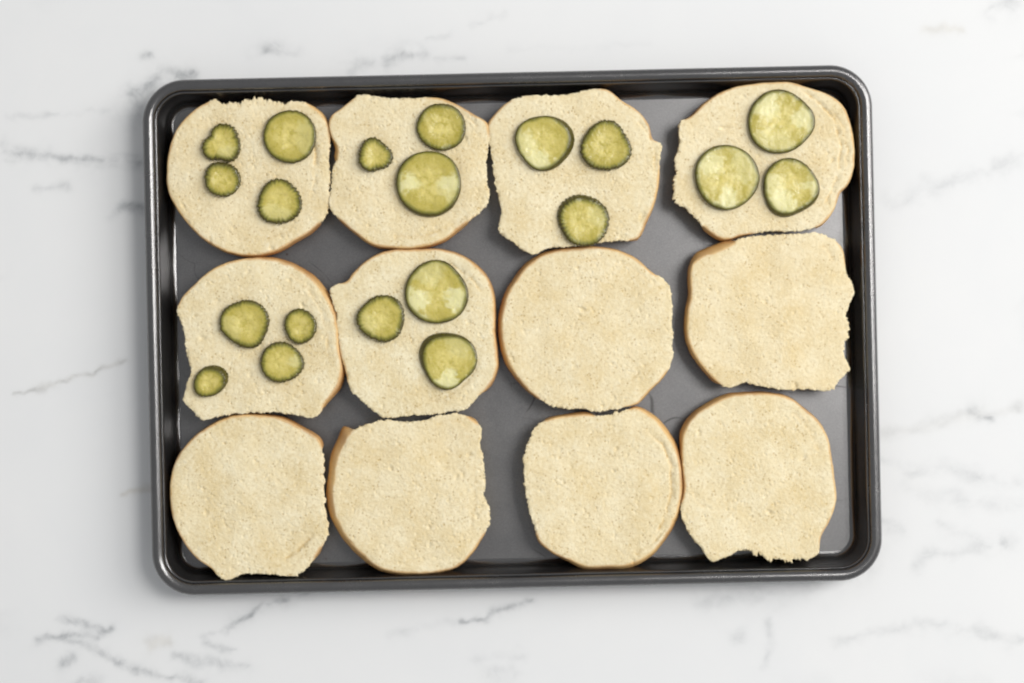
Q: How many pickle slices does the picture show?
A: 20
